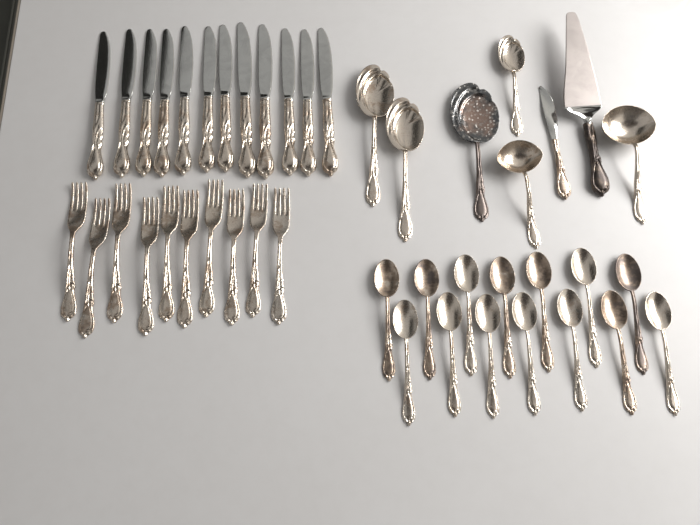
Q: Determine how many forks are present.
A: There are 10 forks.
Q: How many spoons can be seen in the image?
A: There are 18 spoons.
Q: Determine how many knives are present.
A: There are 13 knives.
